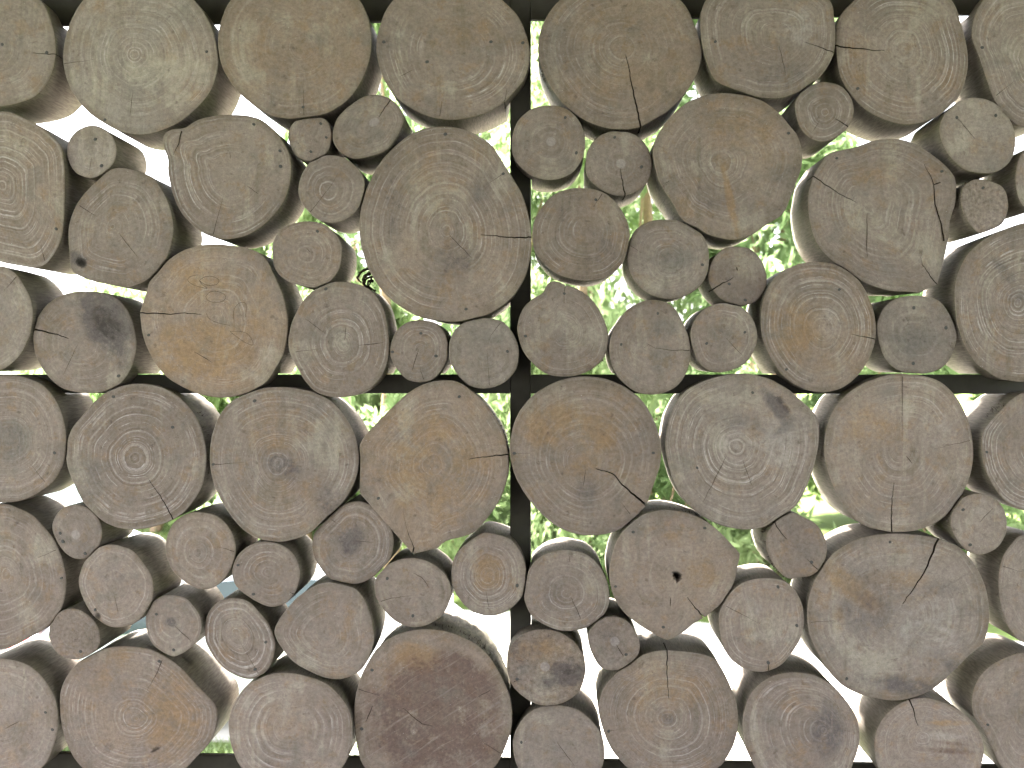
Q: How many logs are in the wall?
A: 78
